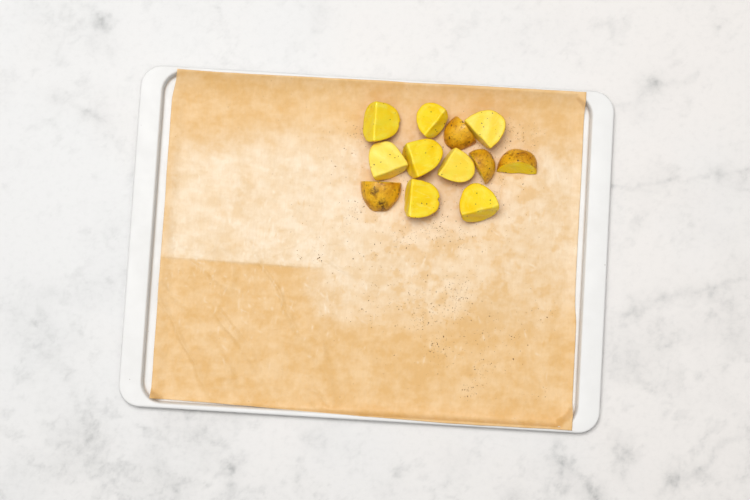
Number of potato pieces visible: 12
